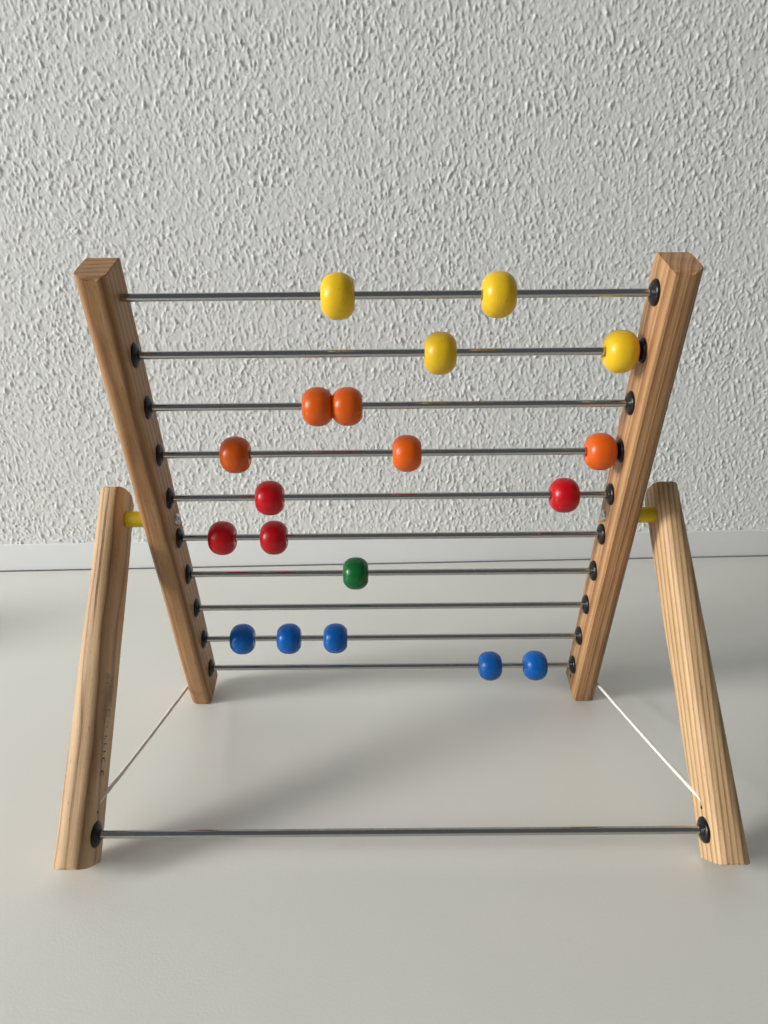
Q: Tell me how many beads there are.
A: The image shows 19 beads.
